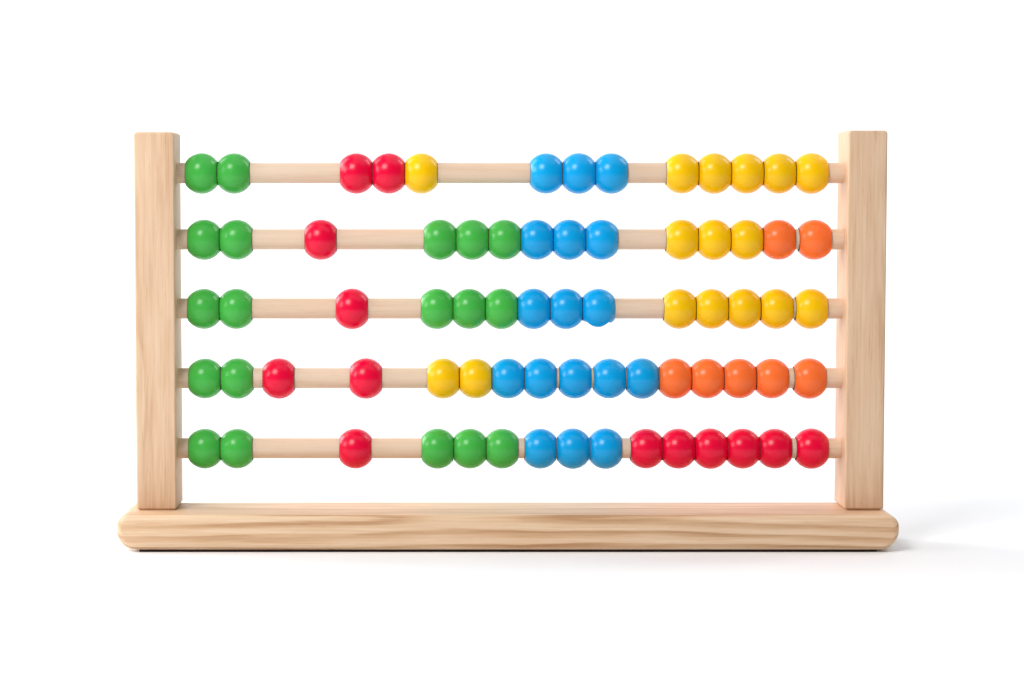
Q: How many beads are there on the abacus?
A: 72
